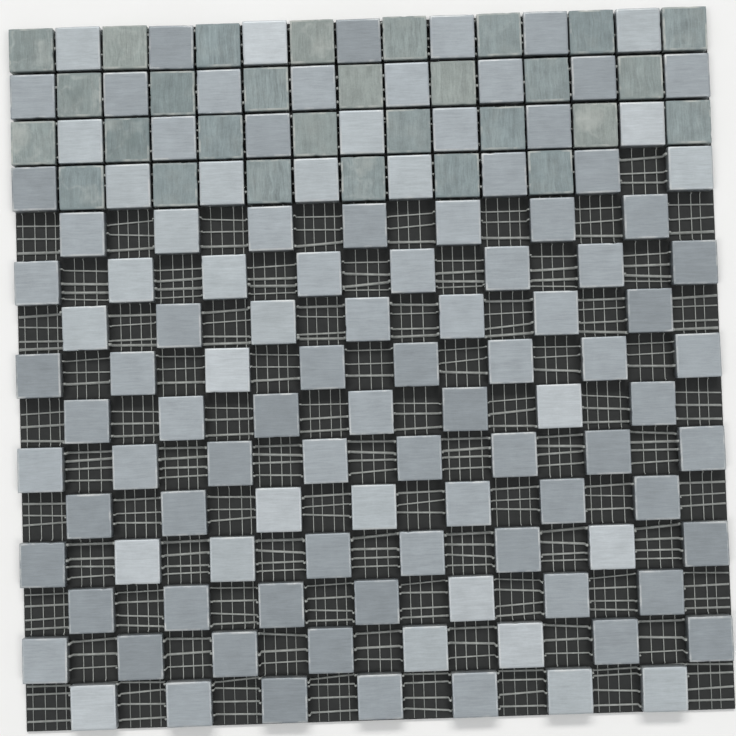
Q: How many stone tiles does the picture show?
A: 29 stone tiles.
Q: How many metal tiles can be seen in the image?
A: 112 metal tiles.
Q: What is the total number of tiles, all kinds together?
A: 141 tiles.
